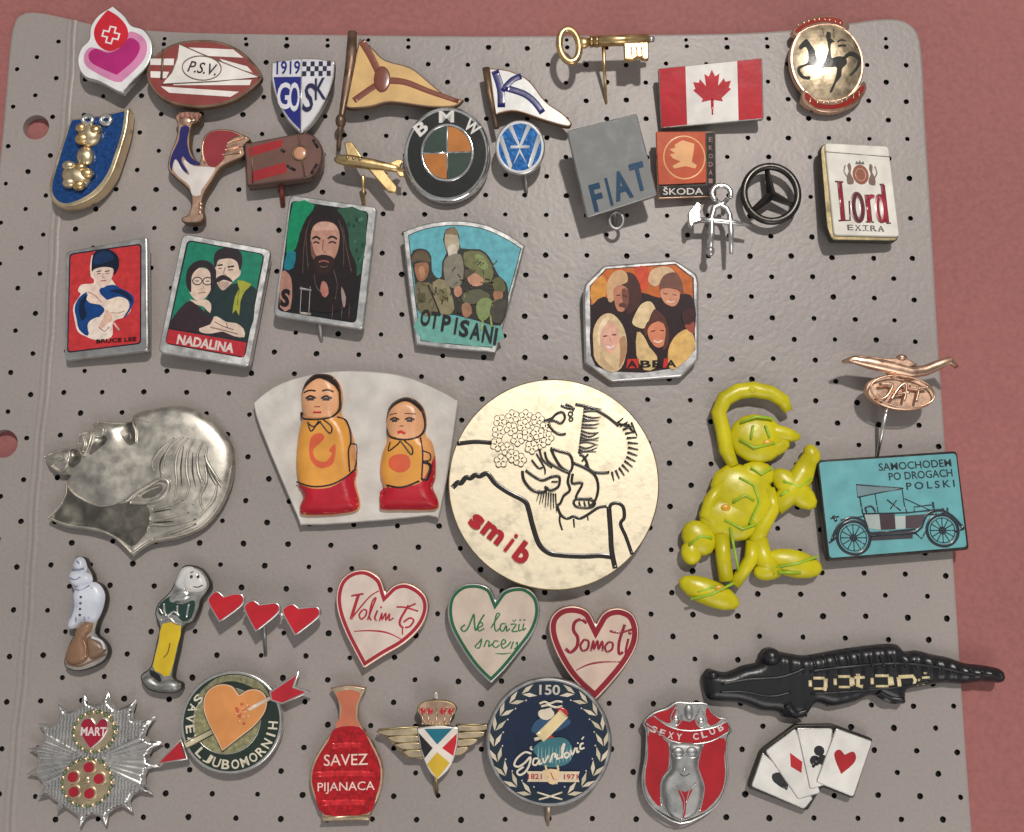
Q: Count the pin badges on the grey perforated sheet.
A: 44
